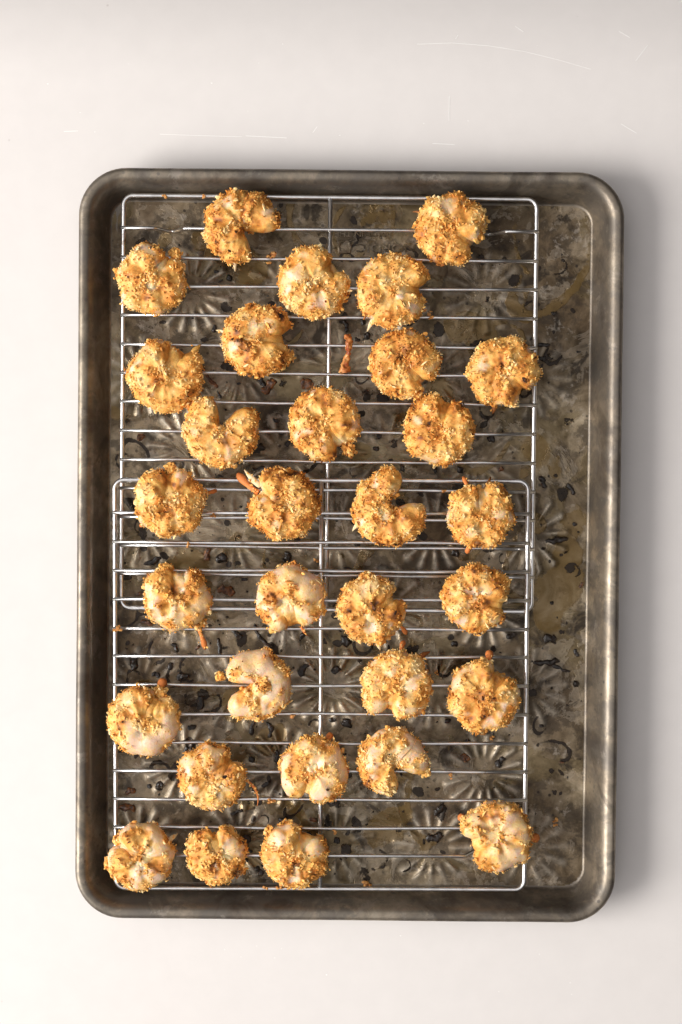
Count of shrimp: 31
